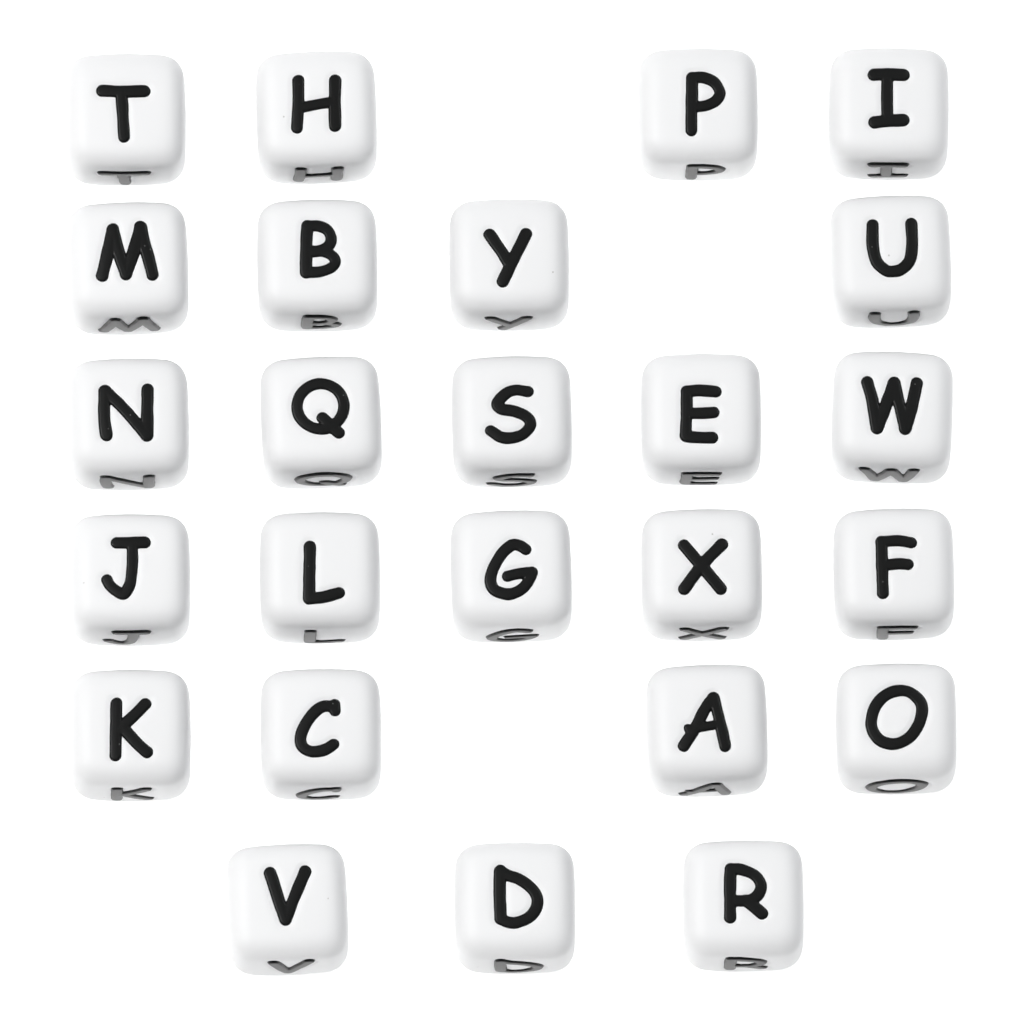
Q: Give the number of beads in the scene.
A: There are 25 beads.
